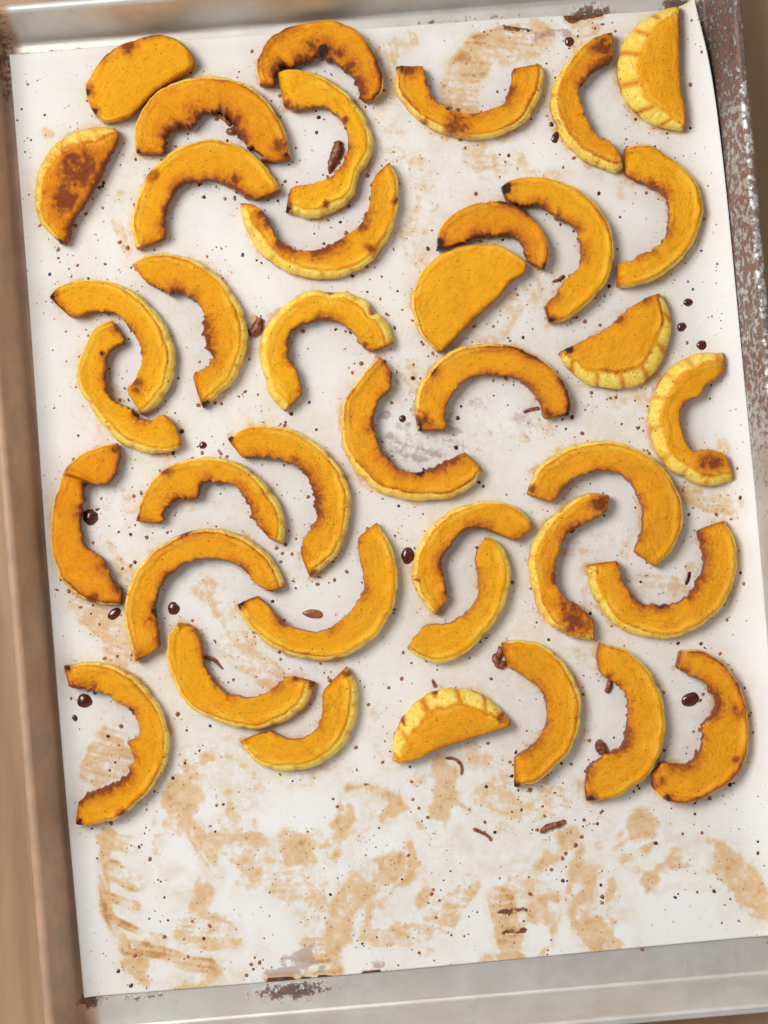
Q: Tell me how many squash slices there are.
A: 39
